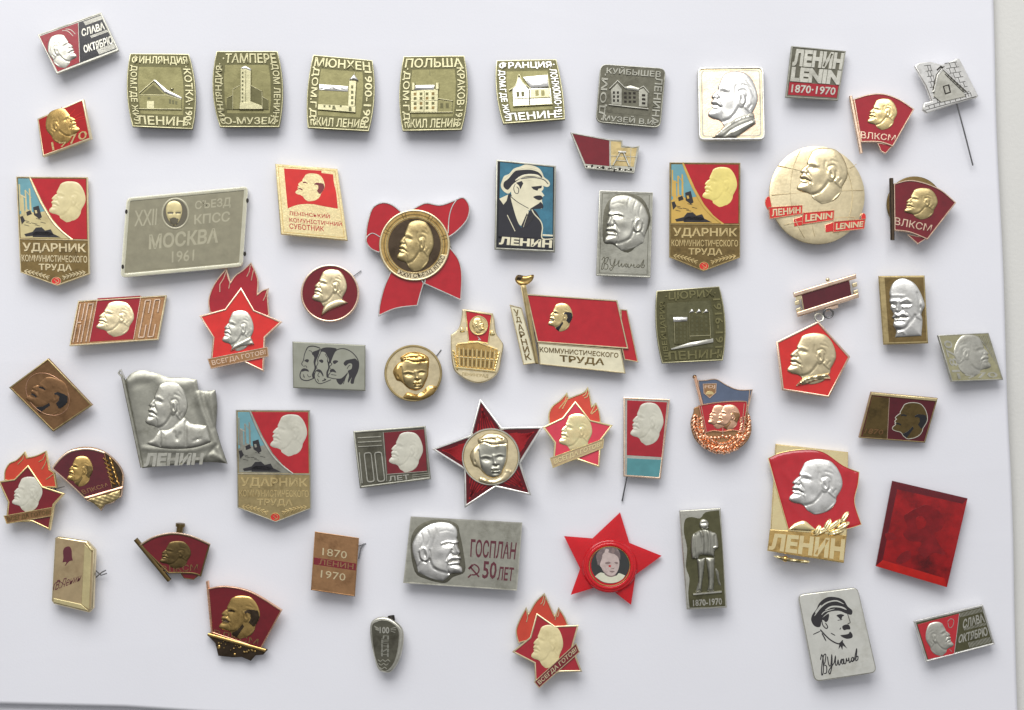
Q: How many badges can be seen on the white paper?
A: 57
